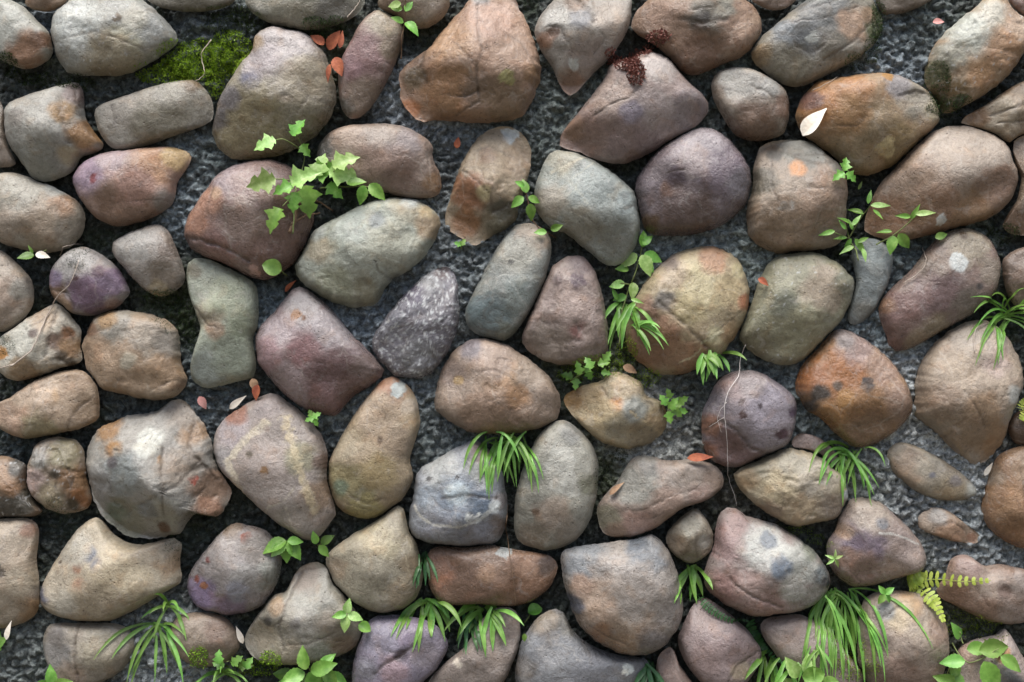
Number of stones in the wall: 90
